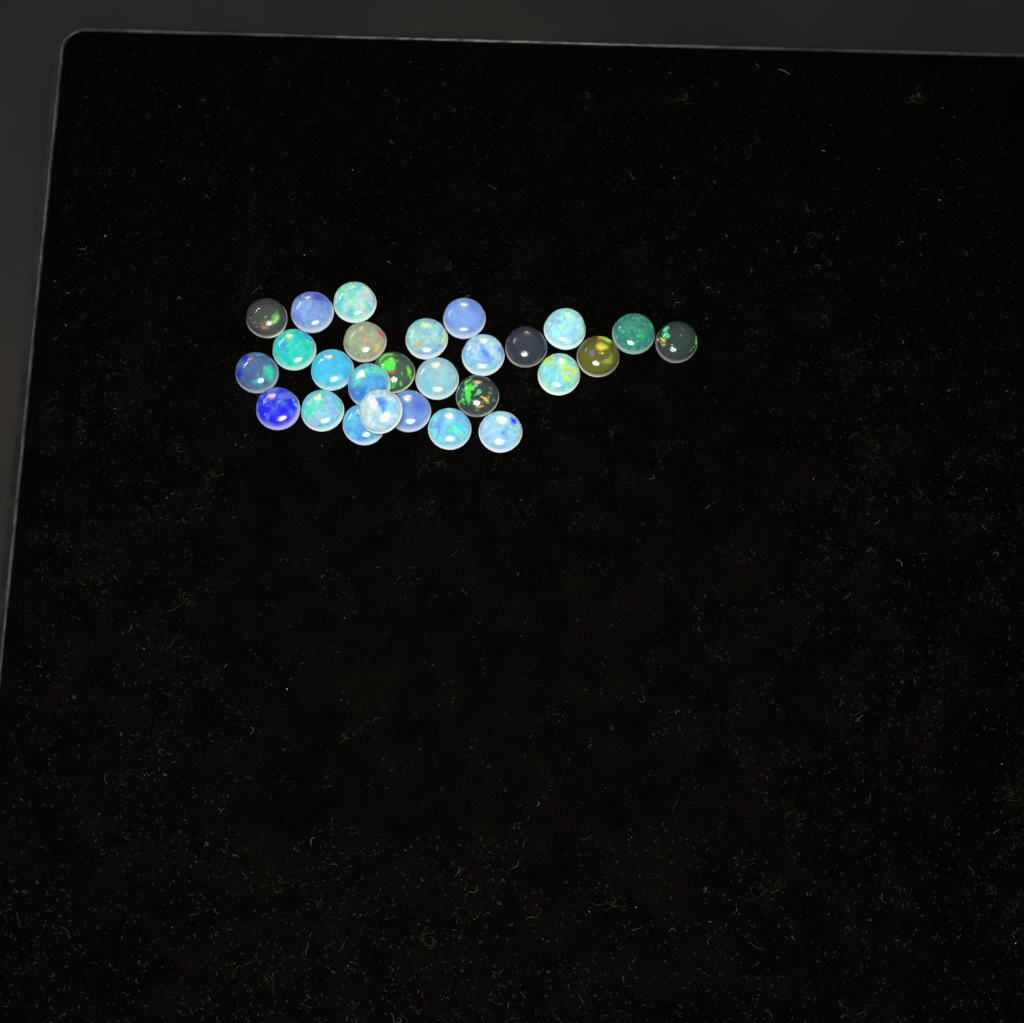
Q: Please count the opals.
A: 27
